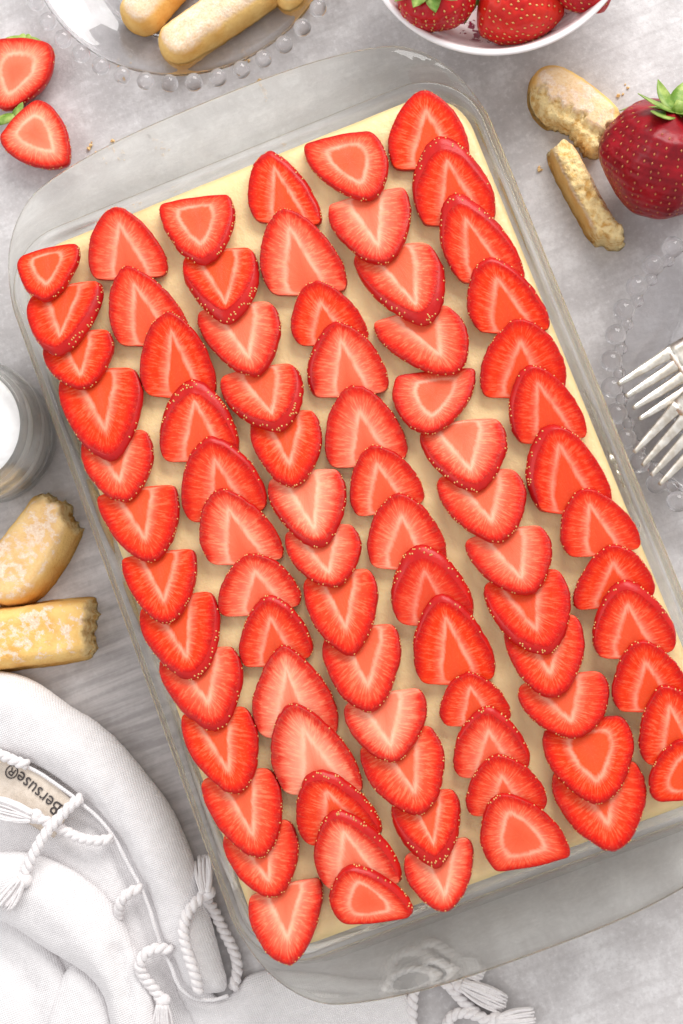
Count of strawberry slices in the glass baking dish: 78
